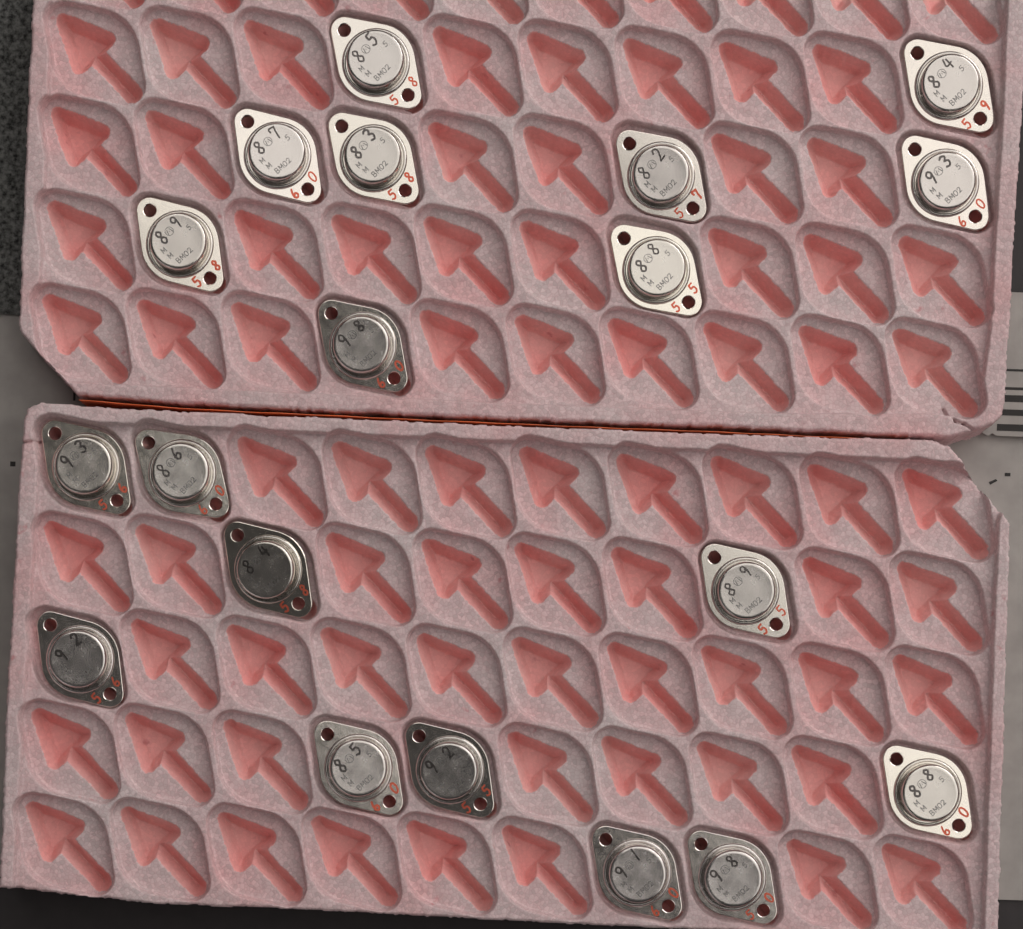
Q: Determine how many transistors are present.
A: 19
